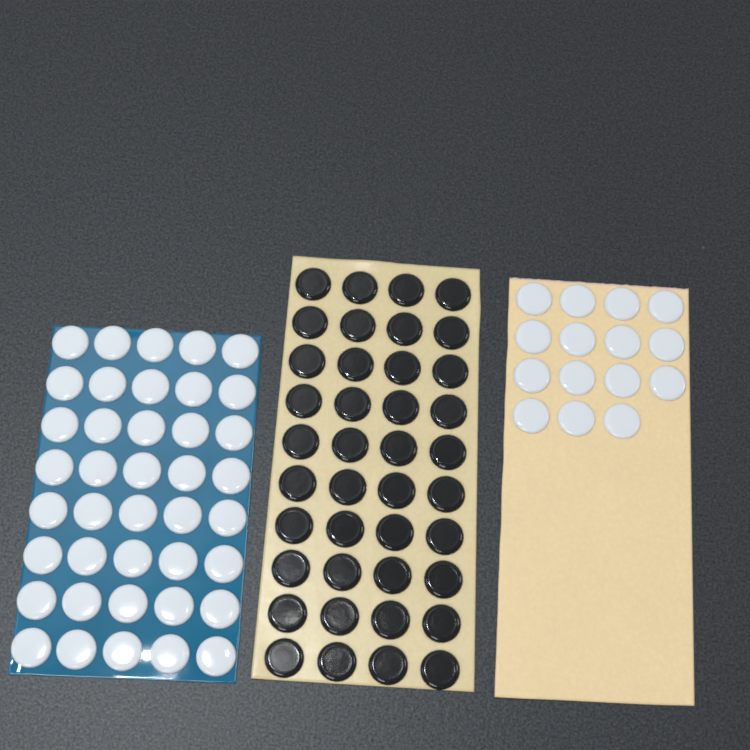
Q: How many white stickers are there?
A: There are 55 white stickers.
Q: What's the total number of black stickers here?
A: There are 40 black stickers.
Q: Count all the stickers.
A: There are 95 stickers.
